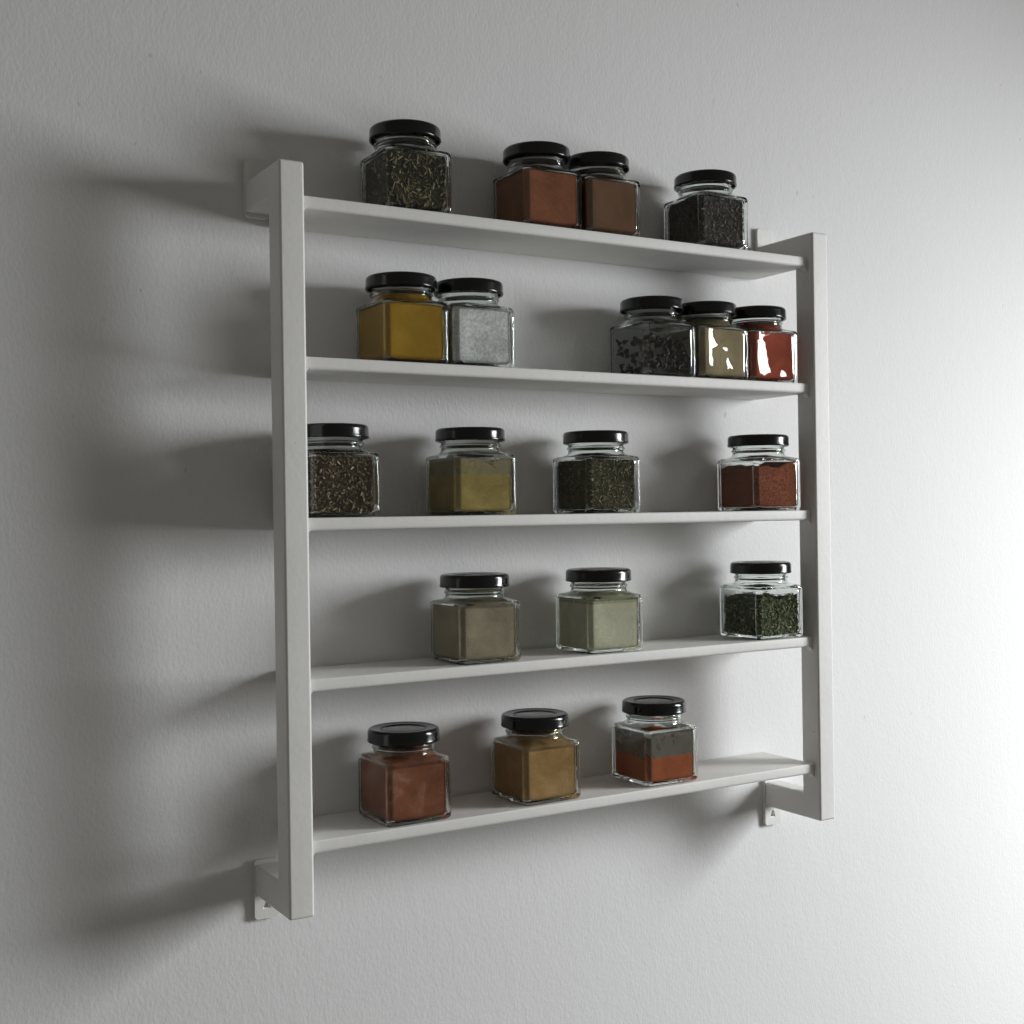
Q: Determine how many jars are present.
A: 19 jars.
